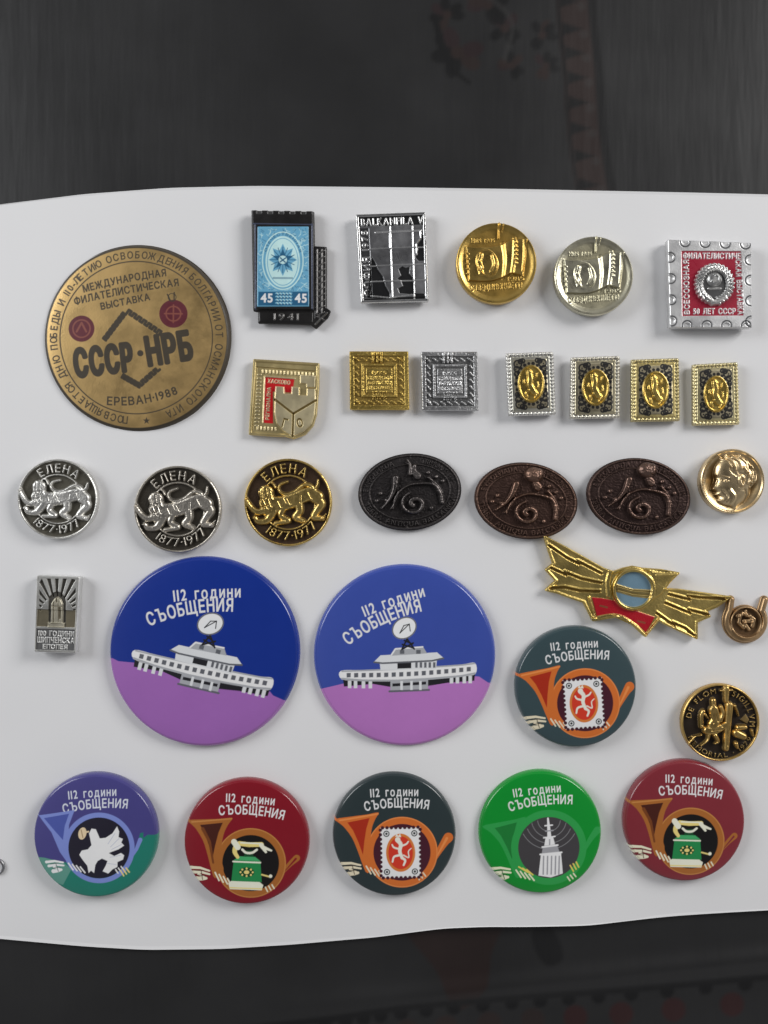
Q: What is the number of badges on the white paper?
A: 32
